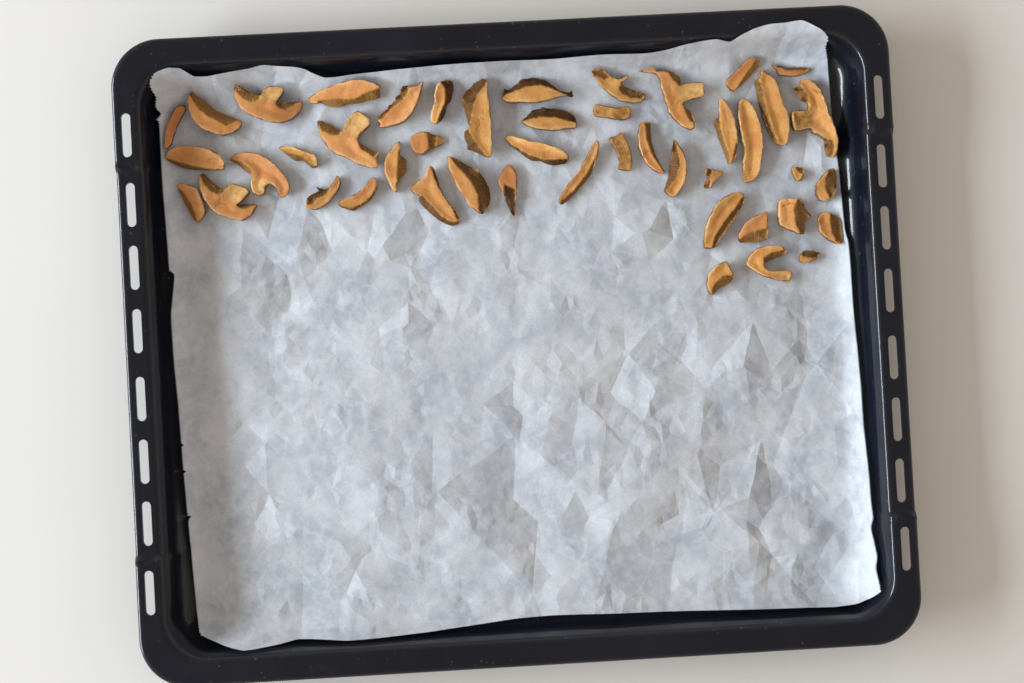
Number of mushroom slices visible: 46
